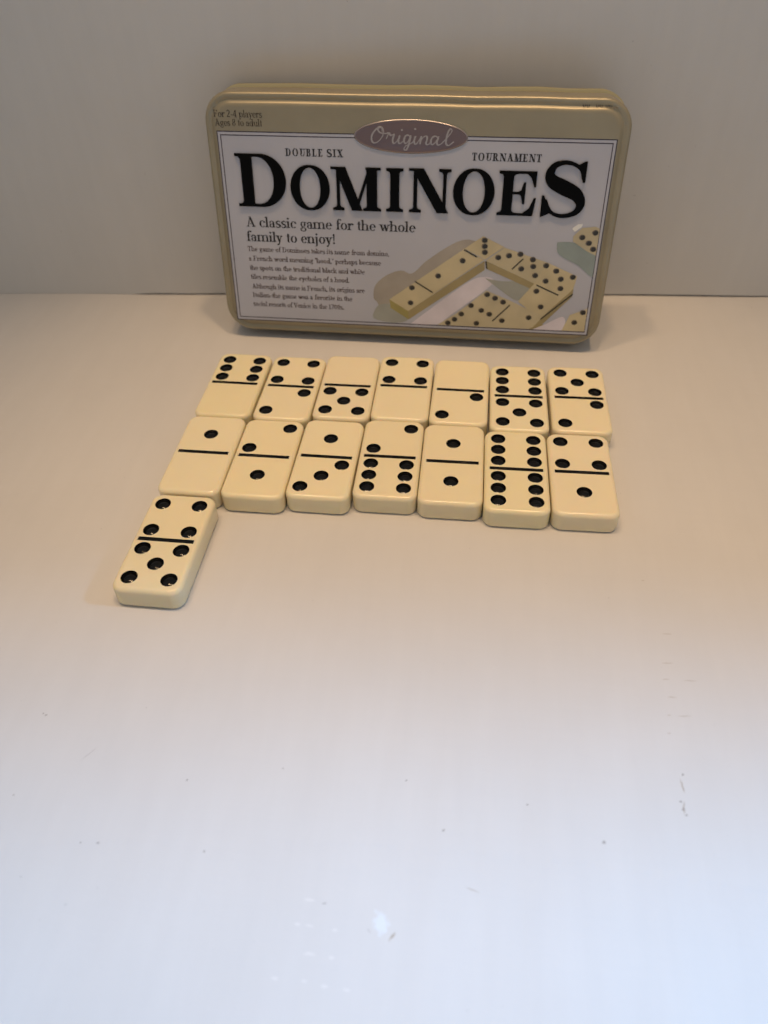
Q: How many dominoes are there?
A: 15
